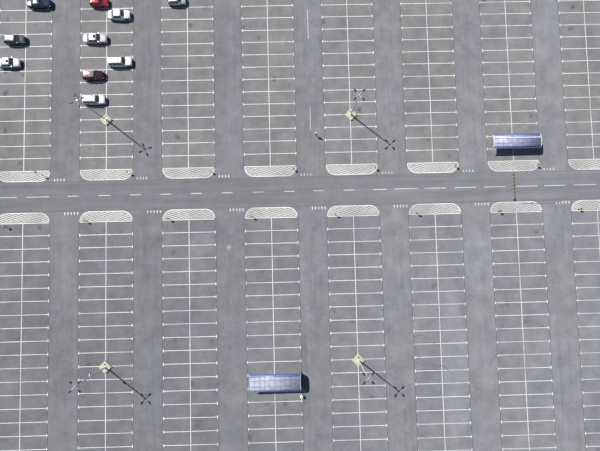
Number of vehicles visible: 10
